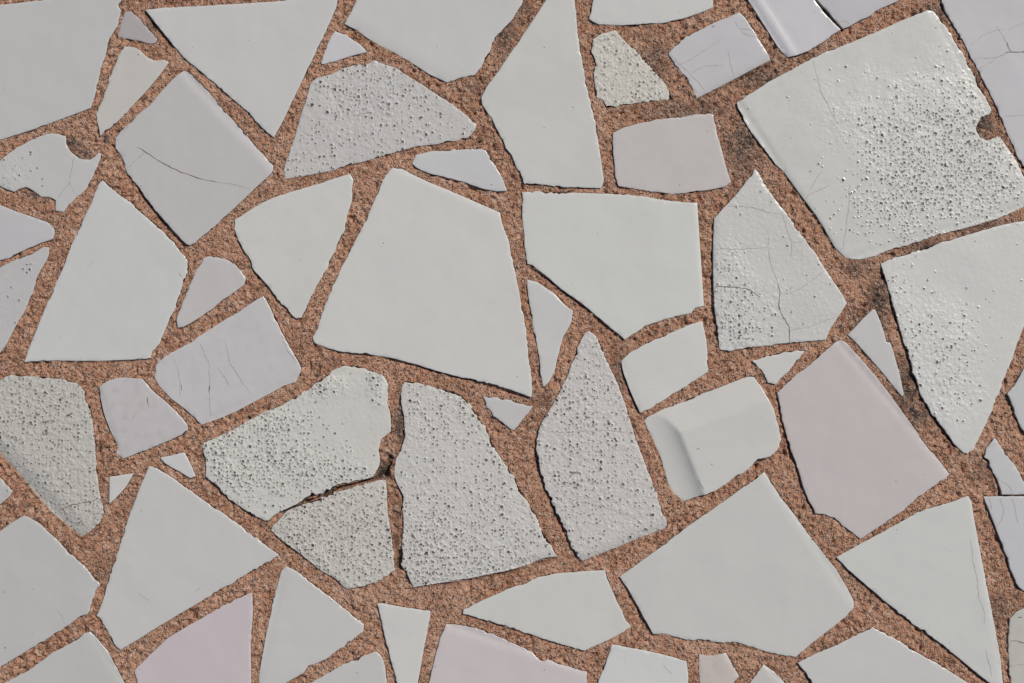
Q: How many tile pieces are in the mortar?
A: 64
